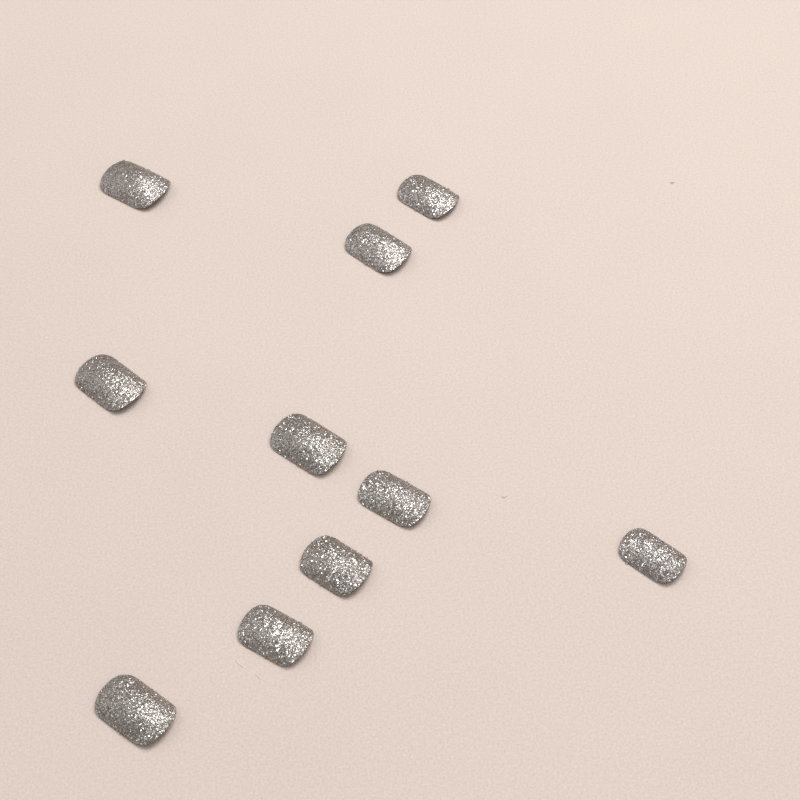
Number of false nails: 10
